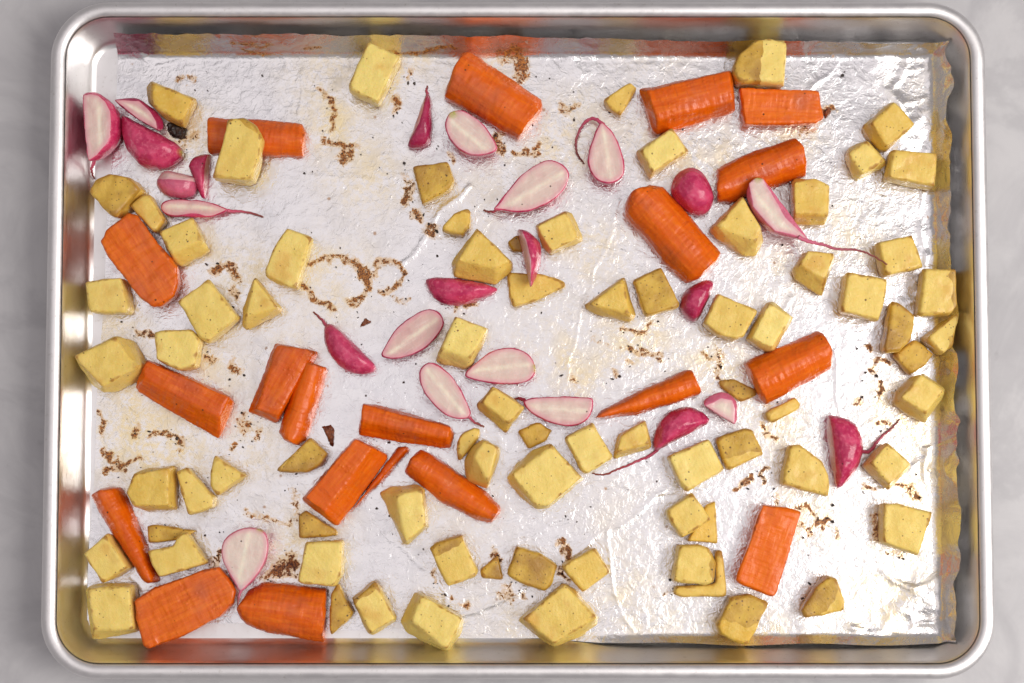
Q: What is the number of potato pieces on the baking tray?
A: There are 78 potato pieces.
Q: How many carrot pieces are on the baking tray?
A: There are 20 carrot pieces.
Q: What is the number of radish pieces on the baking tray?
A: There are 24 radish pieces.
